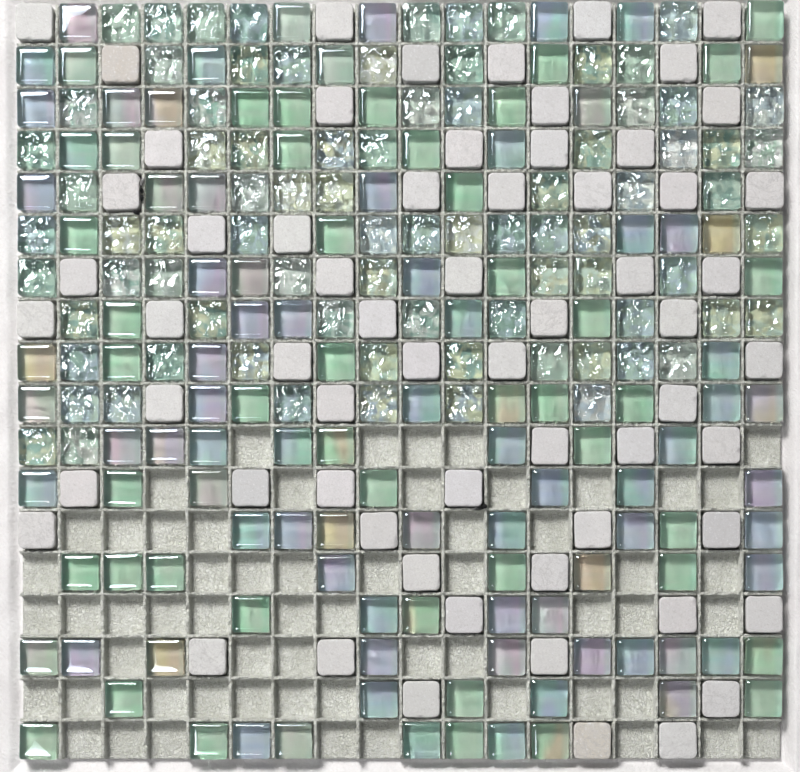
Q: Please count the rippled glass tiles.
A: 82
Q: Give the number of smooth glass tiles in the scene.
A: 120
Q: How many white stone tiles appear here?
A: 63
